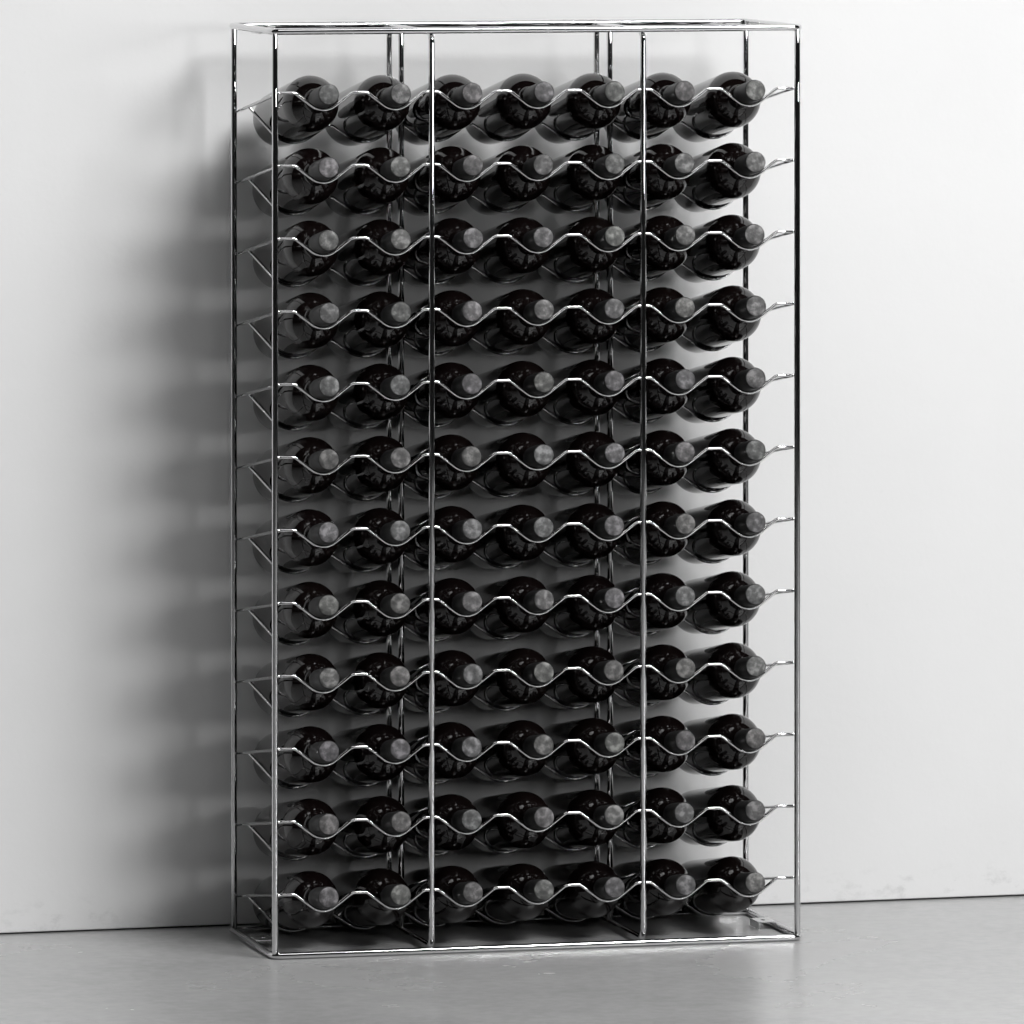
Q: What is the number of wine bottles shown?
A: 84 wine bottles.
